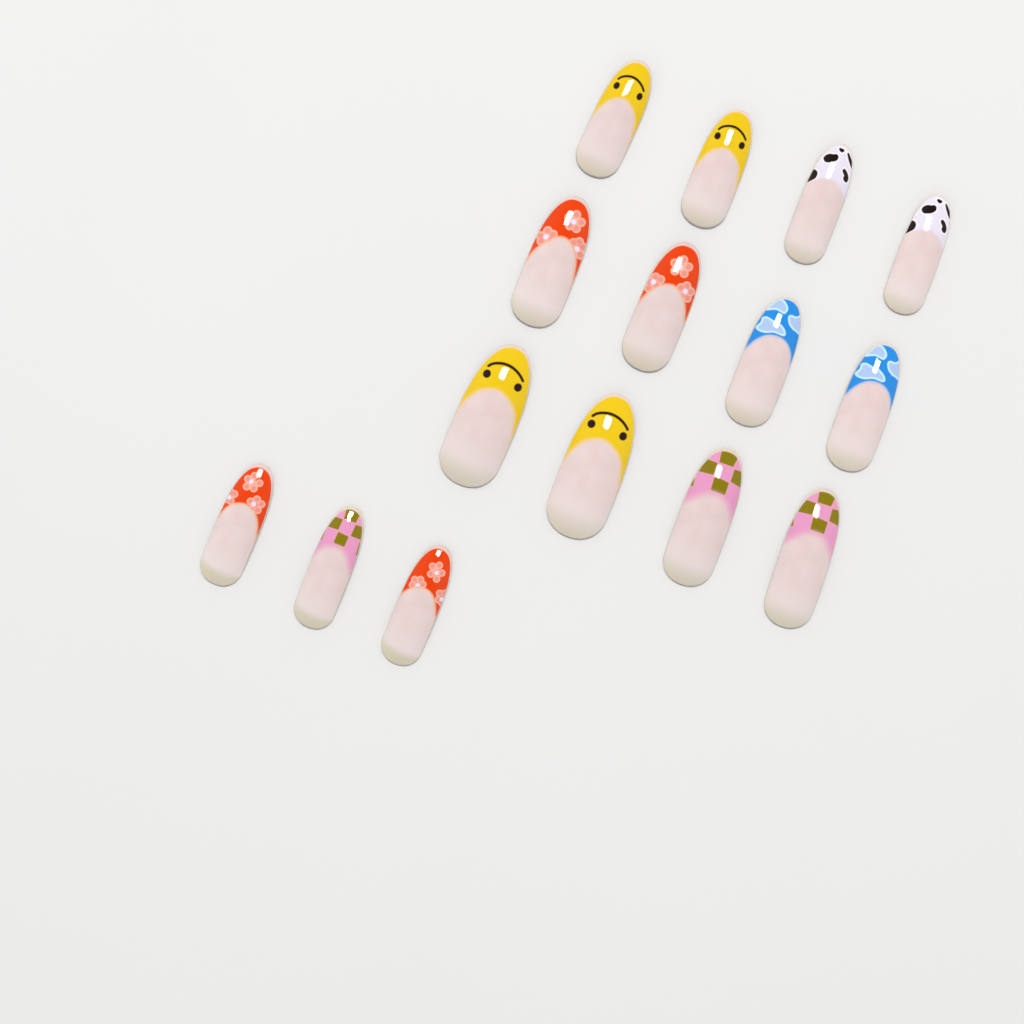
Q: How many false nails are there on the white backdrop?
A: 15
